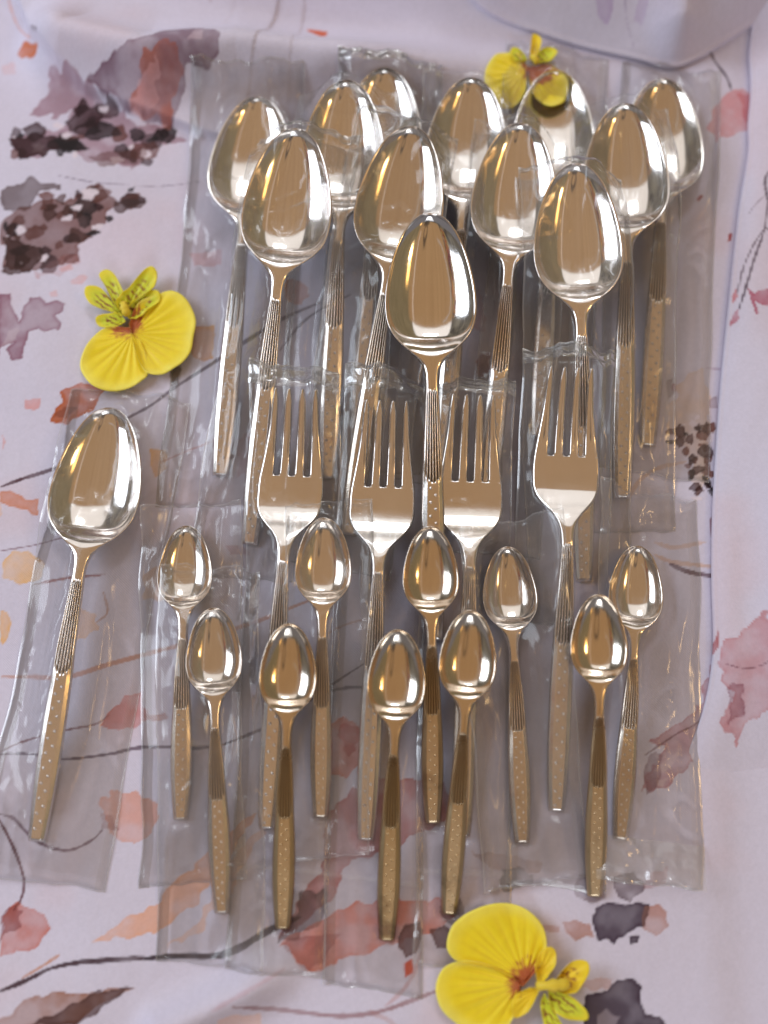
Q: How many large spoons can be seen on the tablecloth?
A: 13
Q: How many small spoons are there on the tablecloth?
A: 10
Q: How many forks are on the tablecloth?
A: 4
